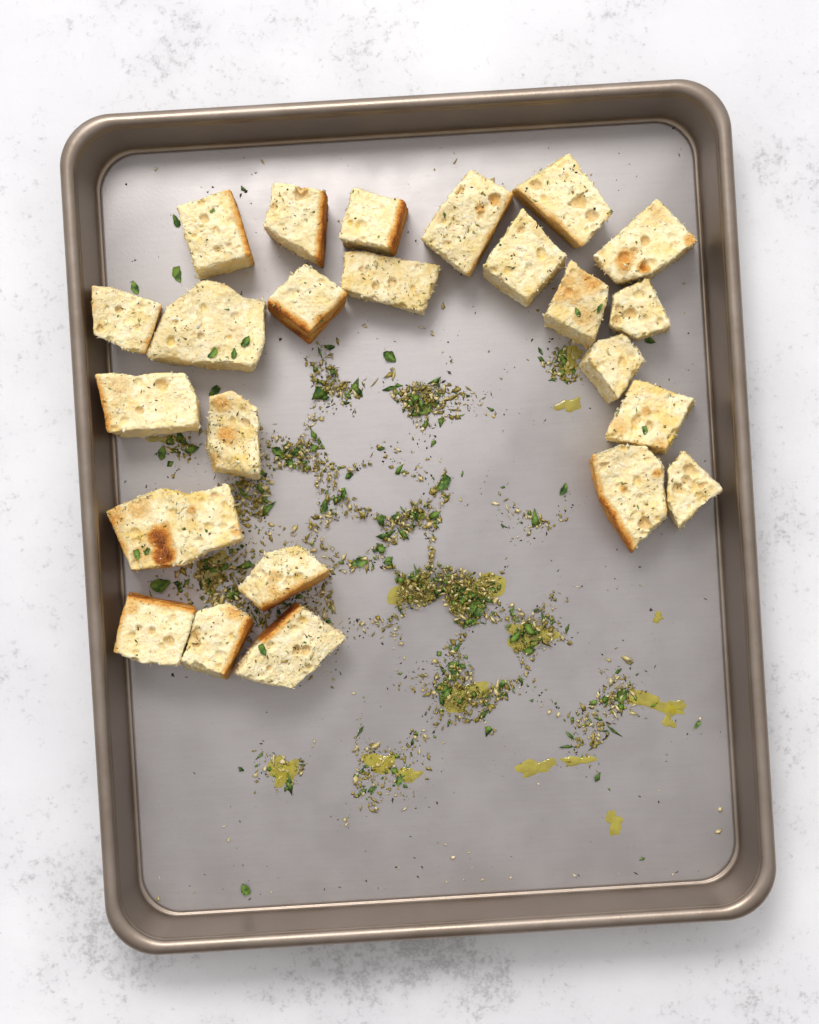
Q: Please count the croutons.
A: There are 24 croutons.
